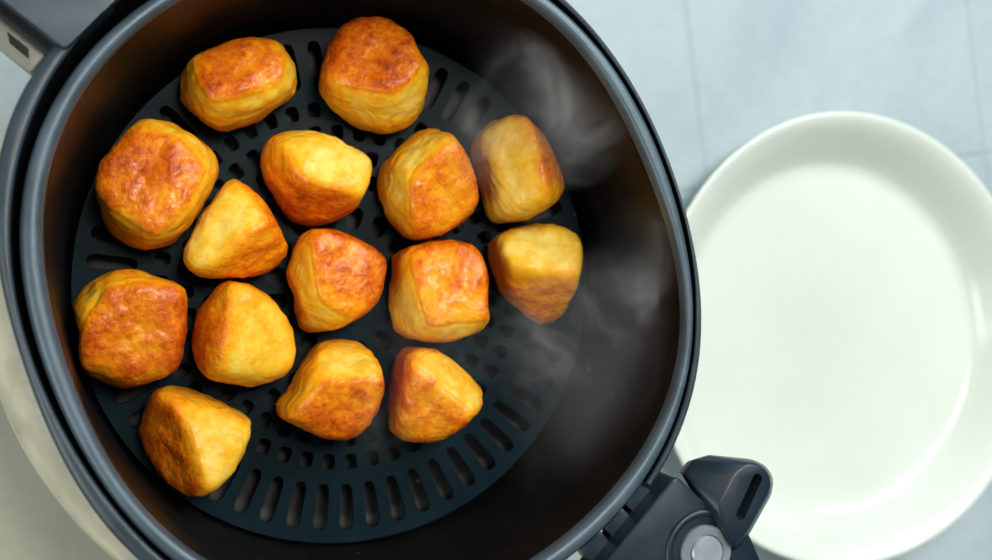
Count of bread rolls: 15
